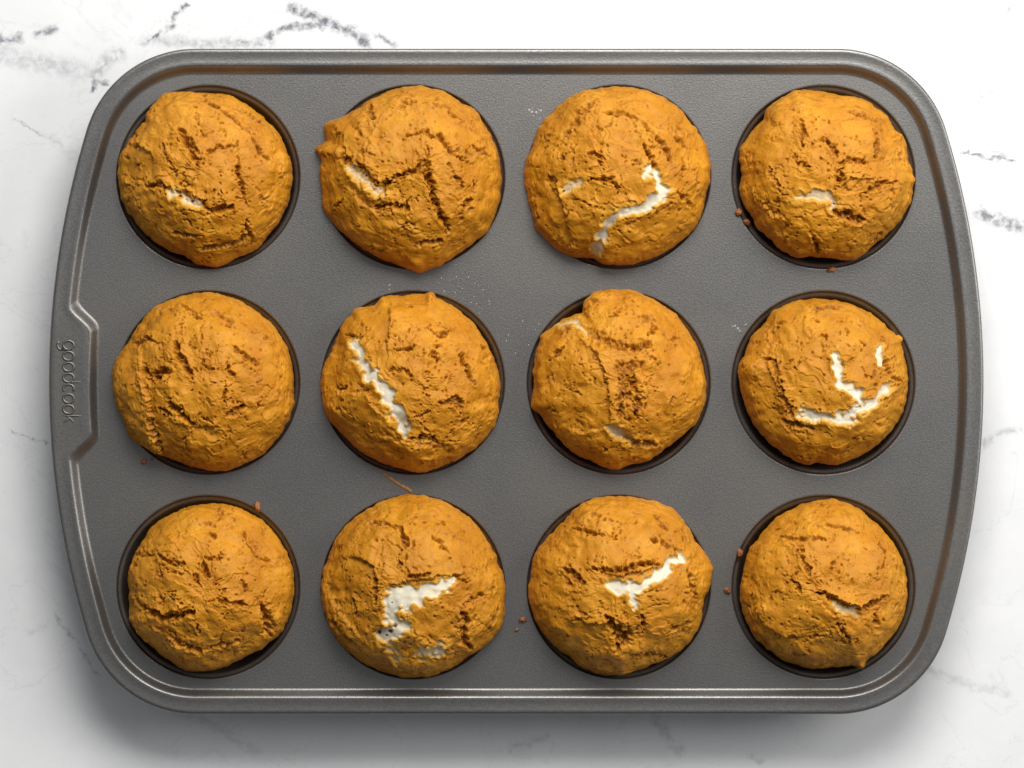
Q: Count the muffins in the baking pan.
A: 12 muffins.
